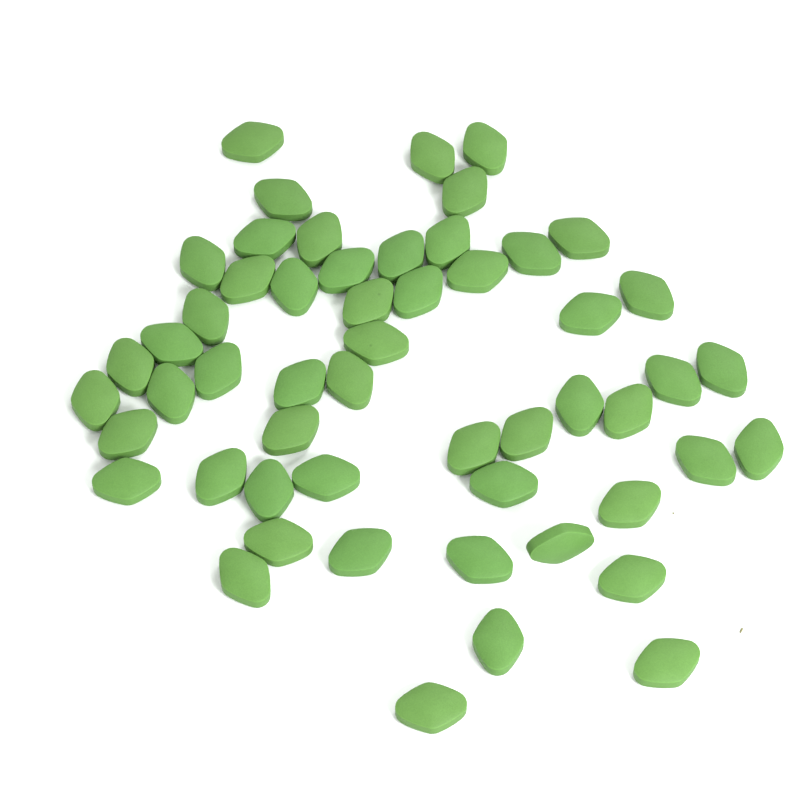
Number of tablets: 54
